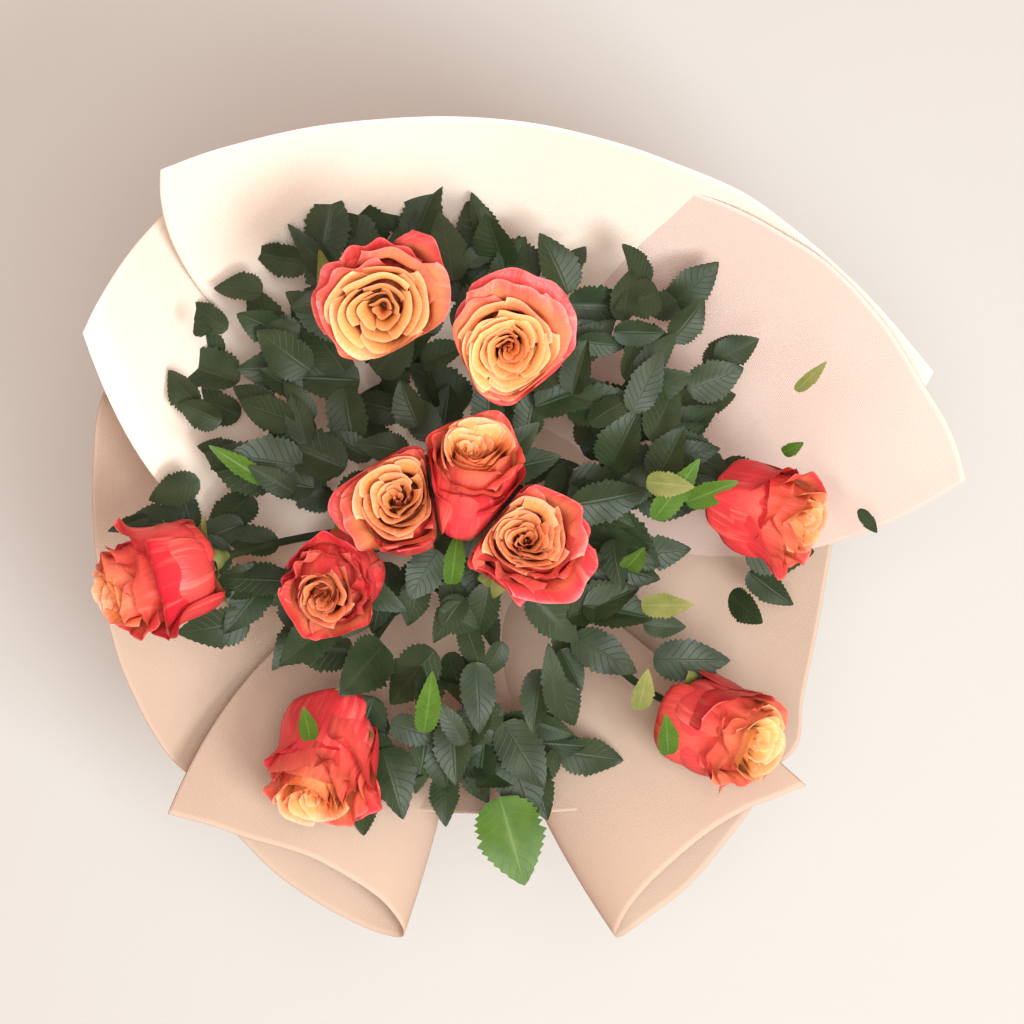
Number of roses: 10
